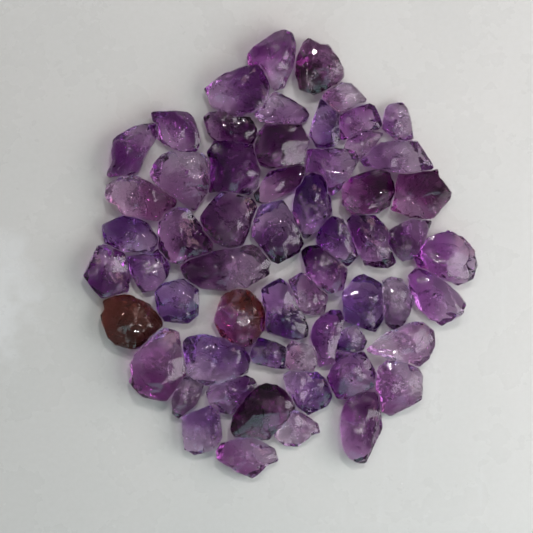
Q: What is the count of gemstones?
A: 59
